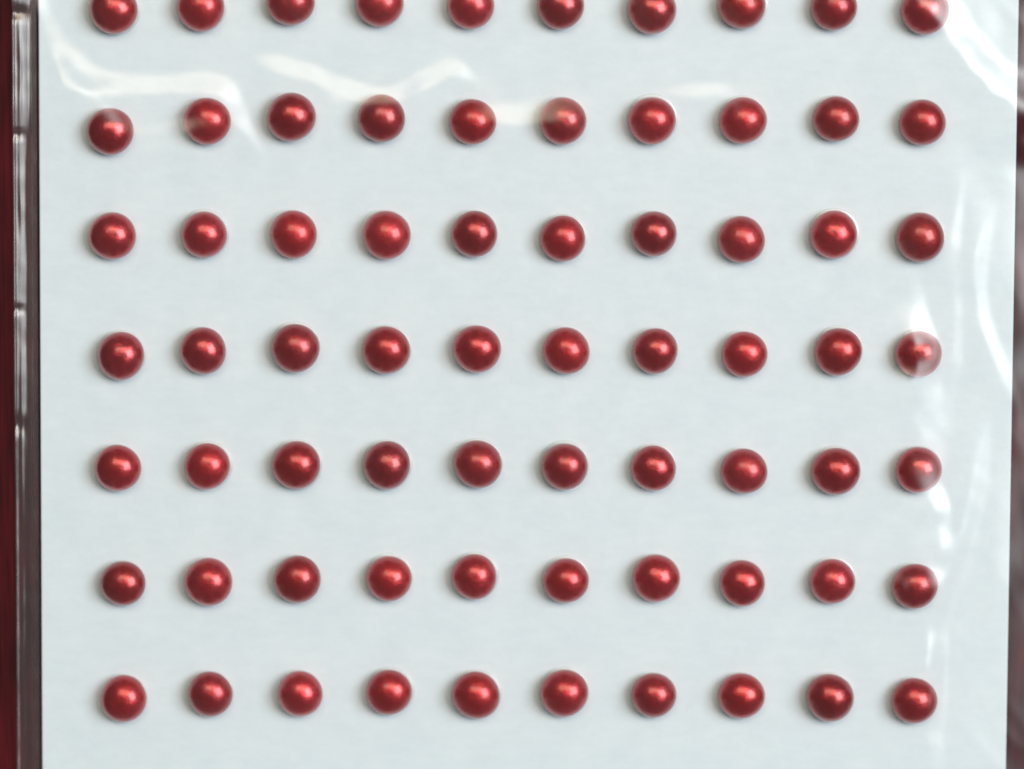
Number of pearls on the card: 70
